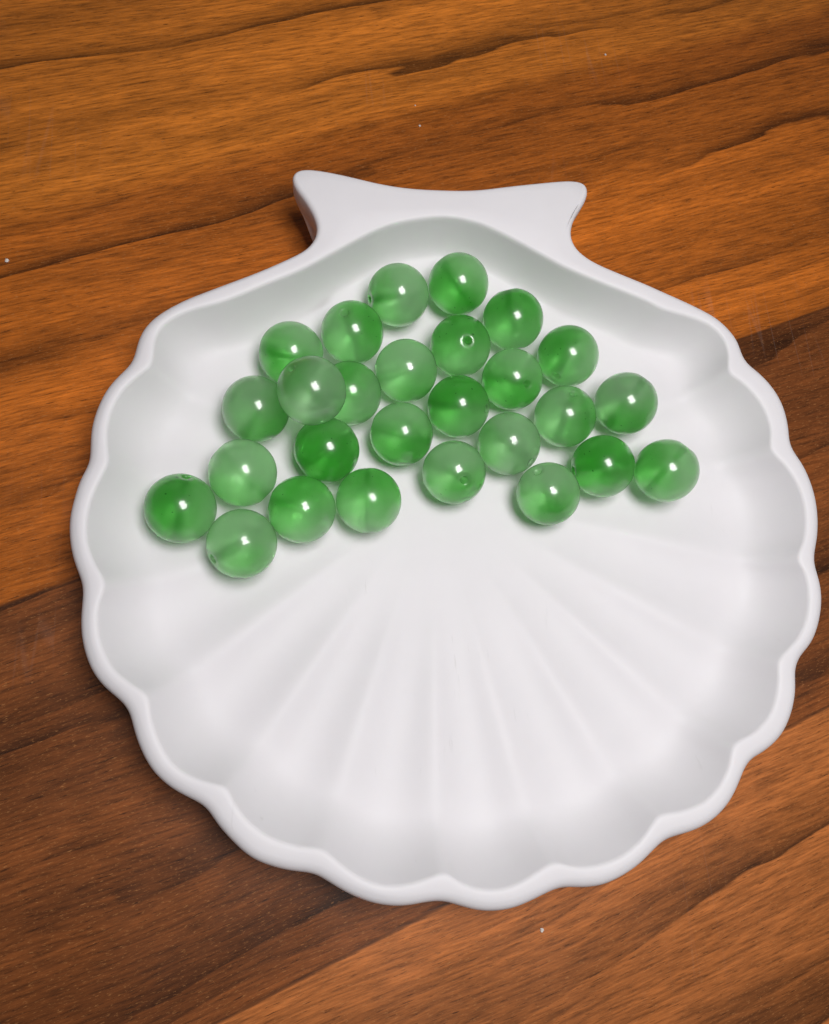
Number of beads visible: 27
